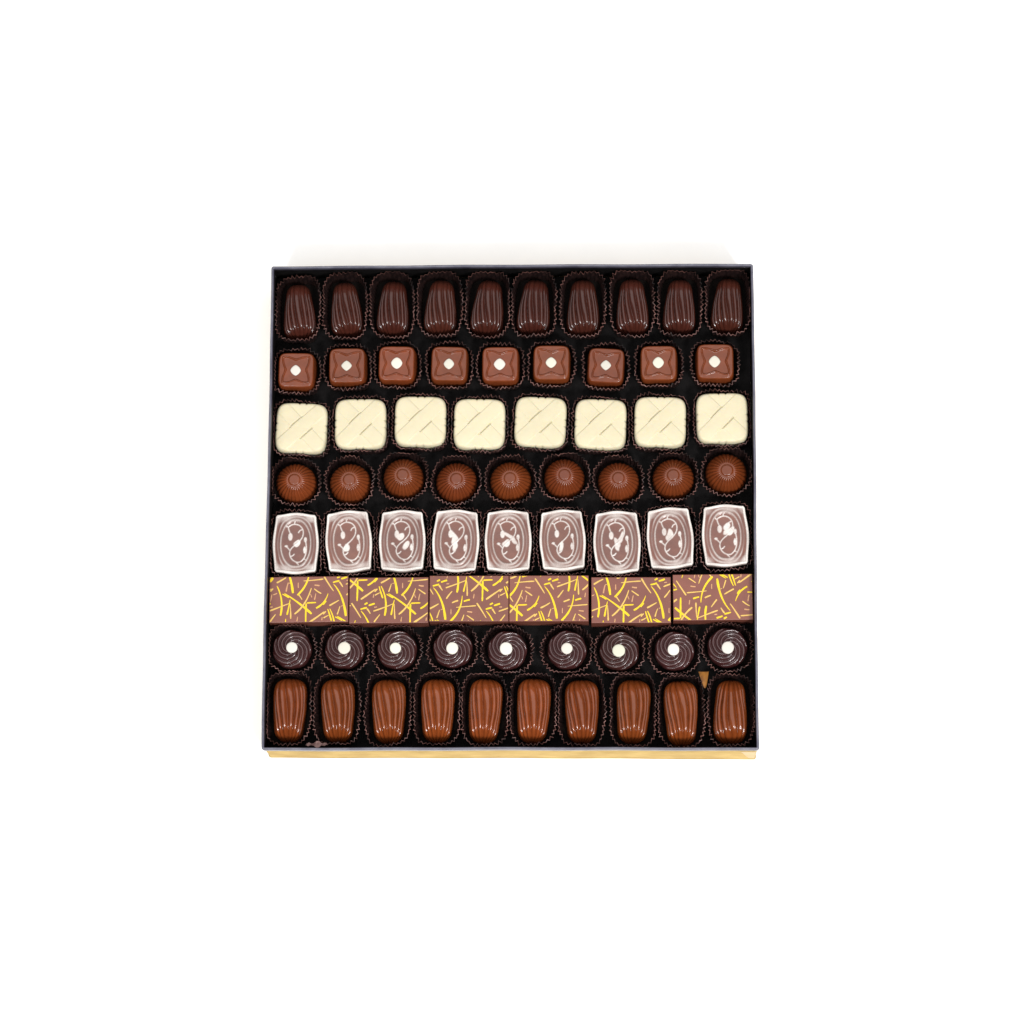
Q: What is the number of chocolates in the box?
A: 70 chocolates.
